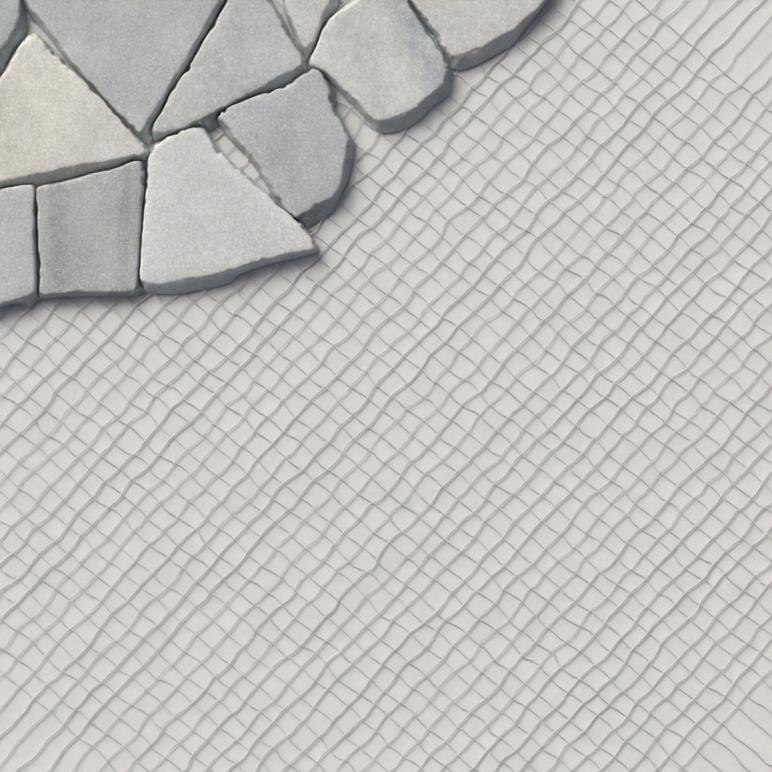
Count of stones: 11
